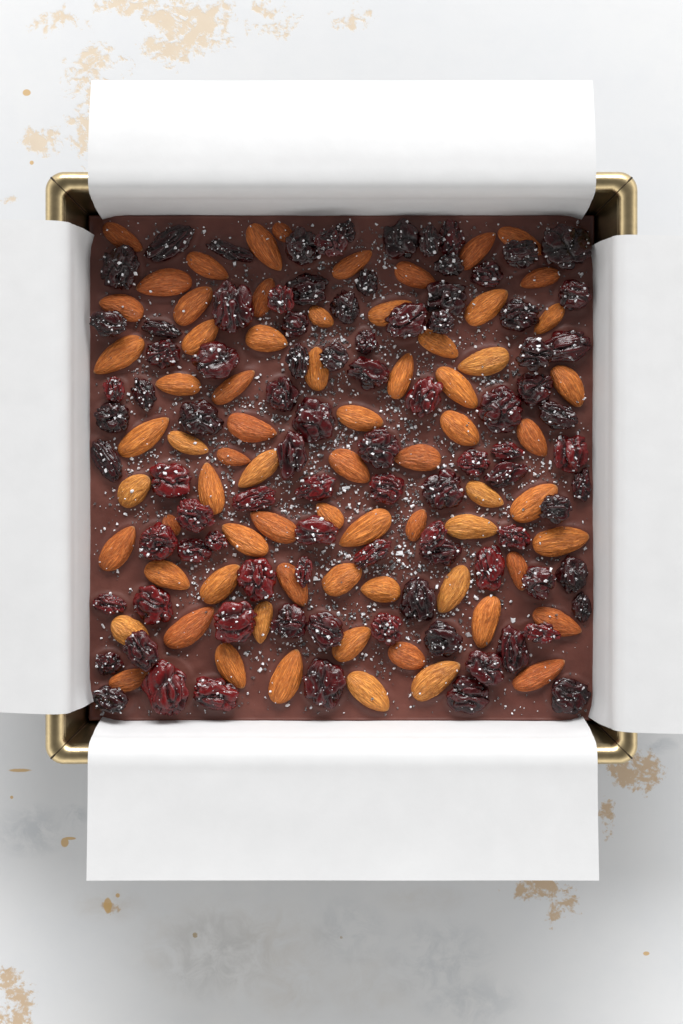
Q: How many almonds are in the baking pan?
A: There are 71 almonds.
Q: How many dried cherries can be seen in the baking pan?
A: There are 92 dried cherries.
